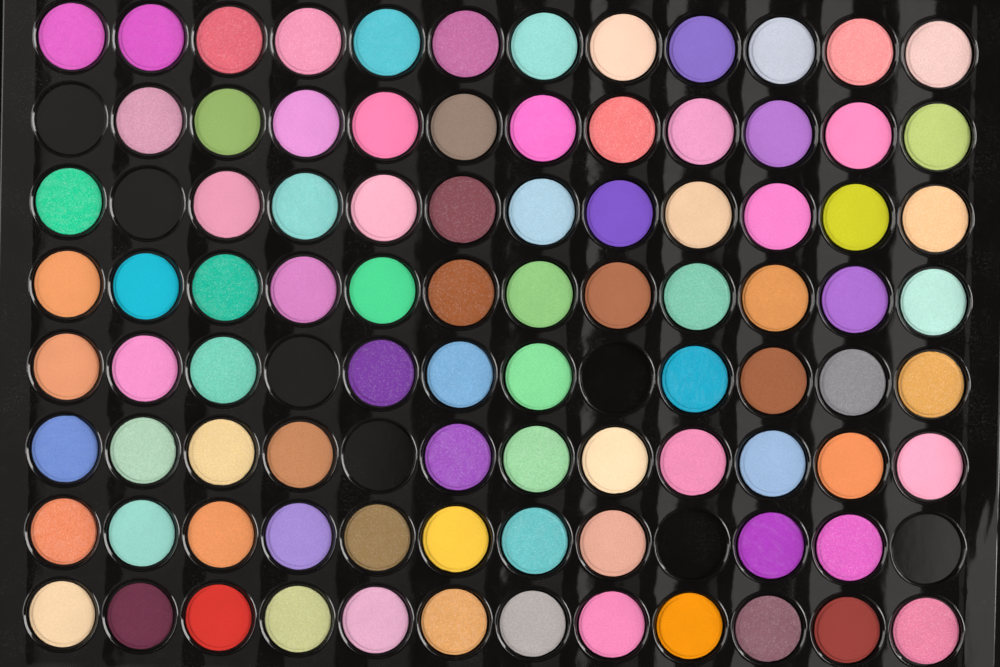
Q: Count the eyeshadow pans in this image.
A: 89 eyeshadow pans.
